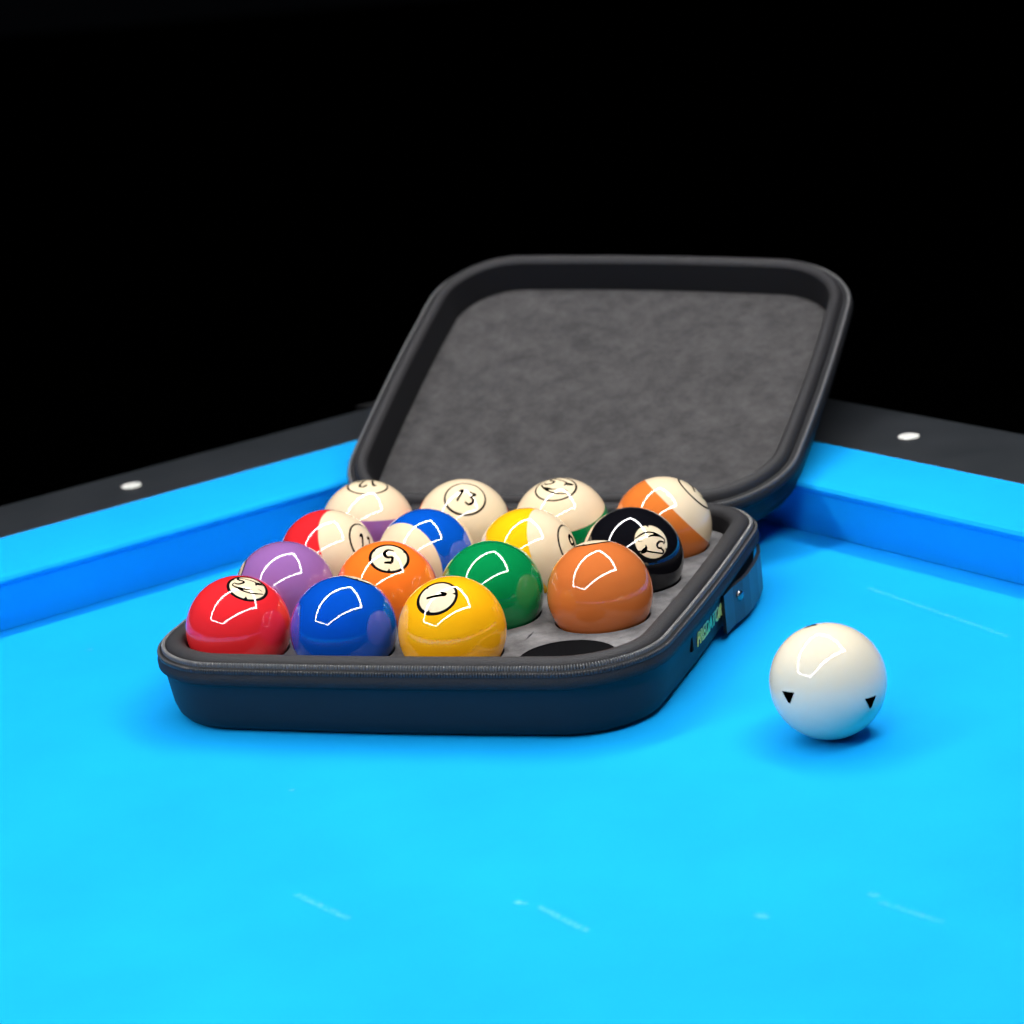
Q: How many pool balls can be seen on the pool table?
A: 16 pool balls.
